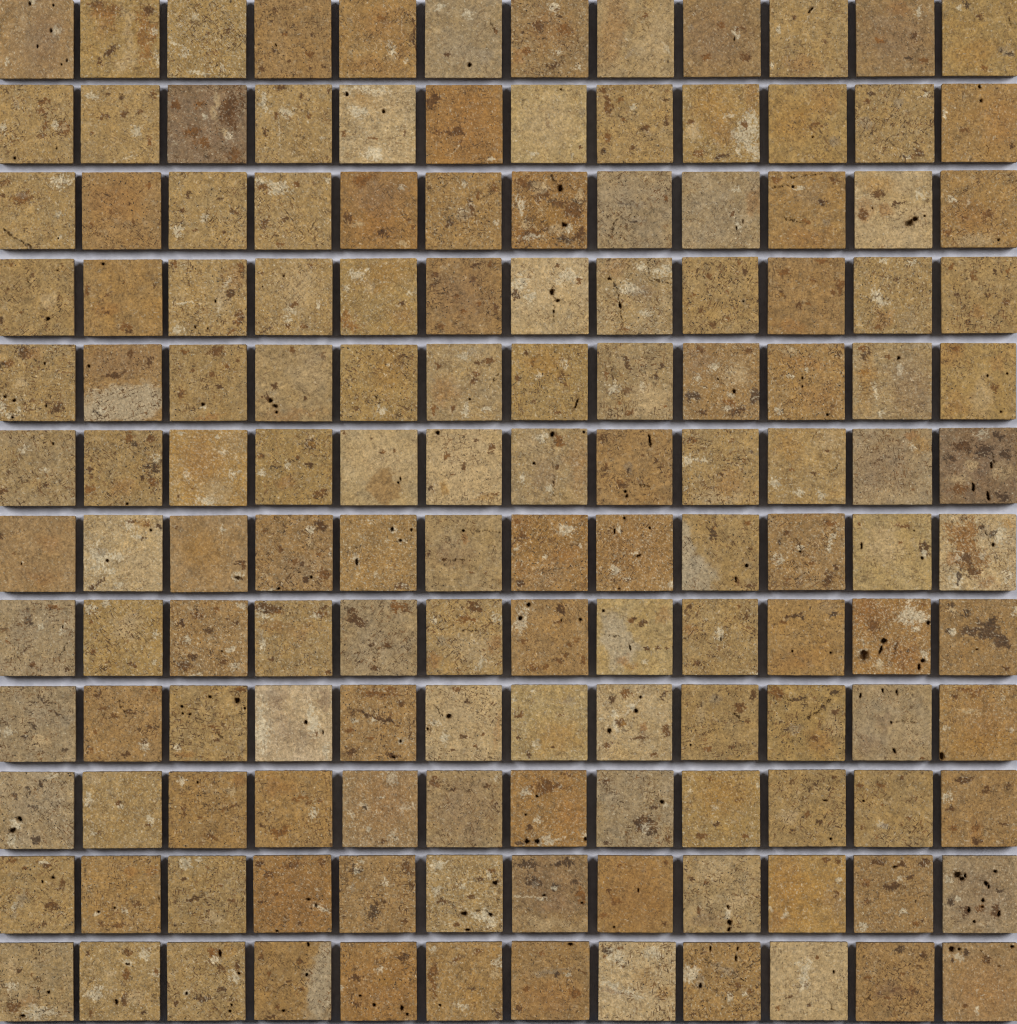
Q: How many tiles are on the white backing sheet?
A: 144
